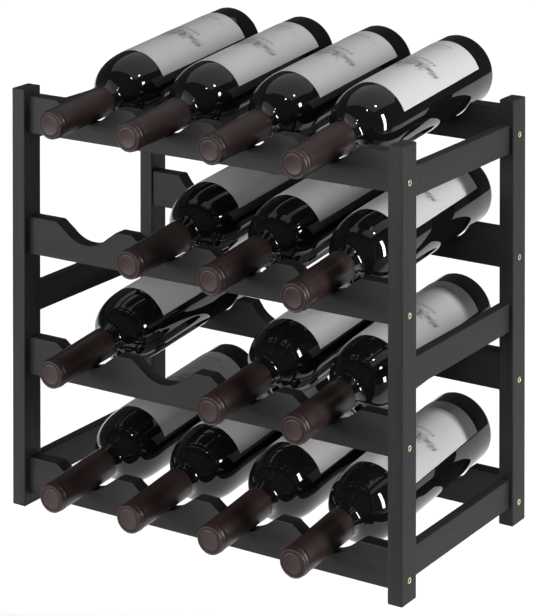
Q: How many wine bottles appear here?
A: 14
